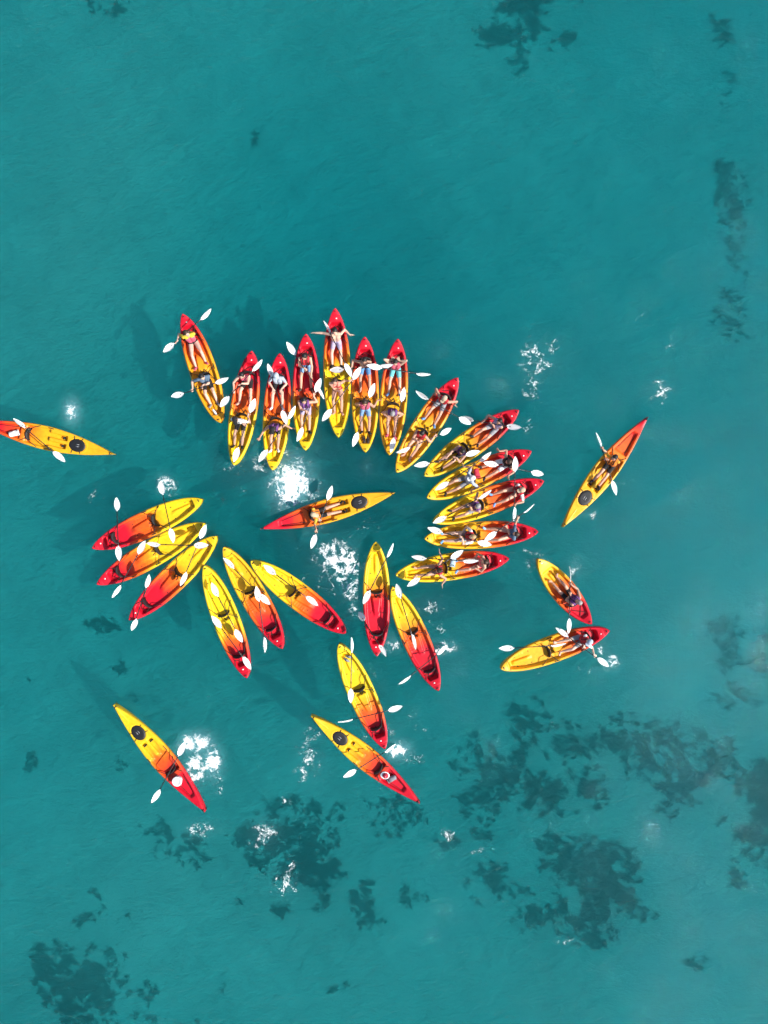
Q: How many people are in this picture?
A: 30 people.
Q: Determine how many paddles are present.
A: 51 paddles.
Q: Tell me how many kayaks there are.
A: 29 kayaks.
